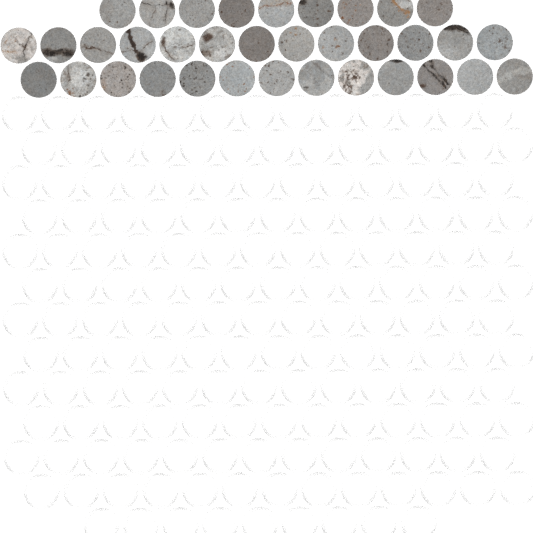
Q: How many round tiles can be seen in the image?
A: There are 35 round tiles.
